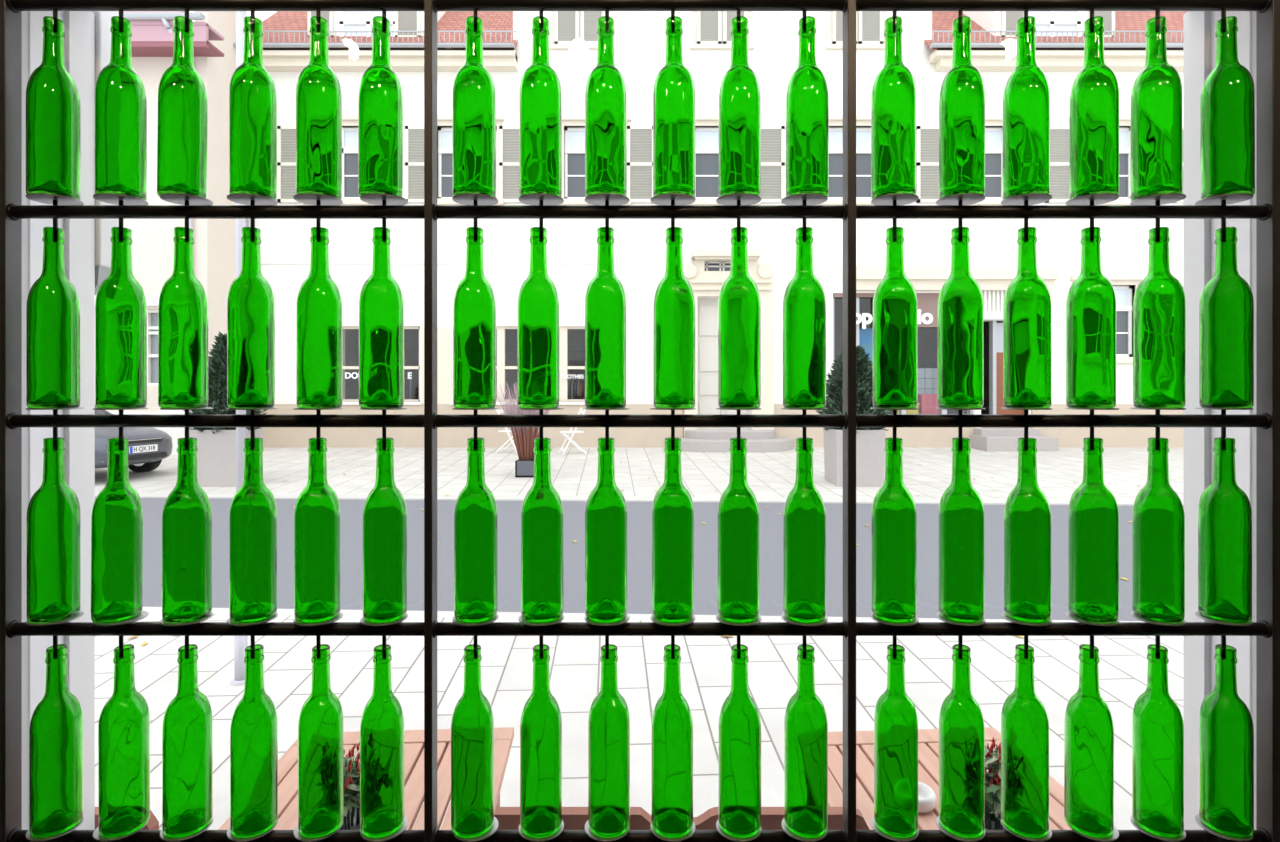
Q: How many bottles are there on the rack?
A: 72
